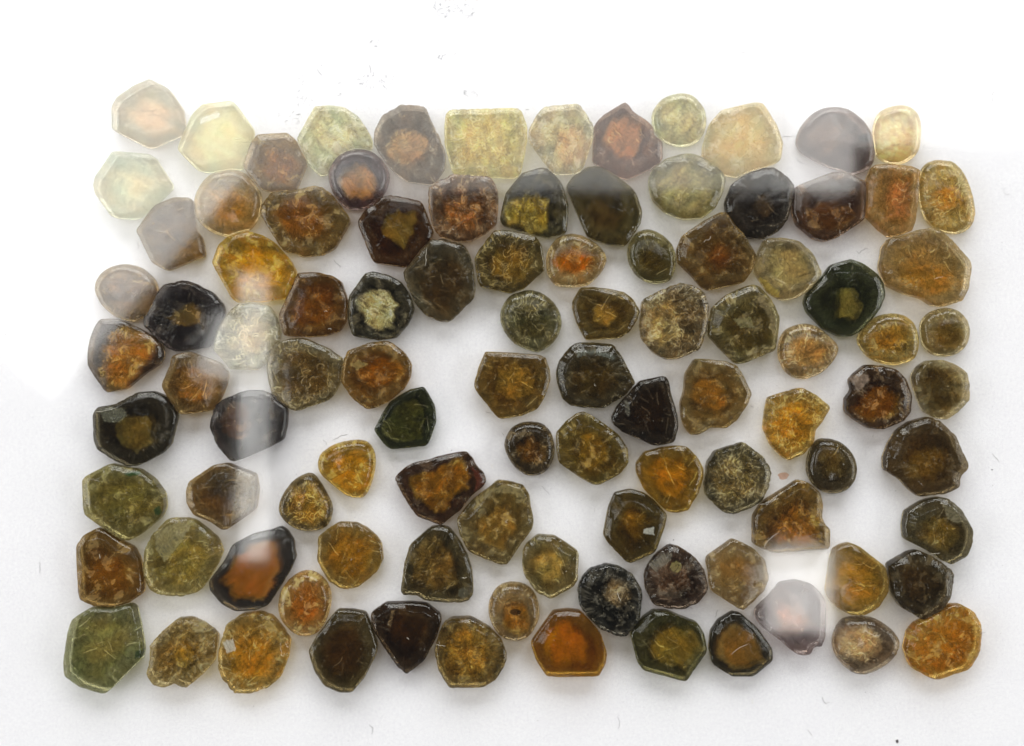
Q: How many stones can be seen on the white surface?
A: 101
